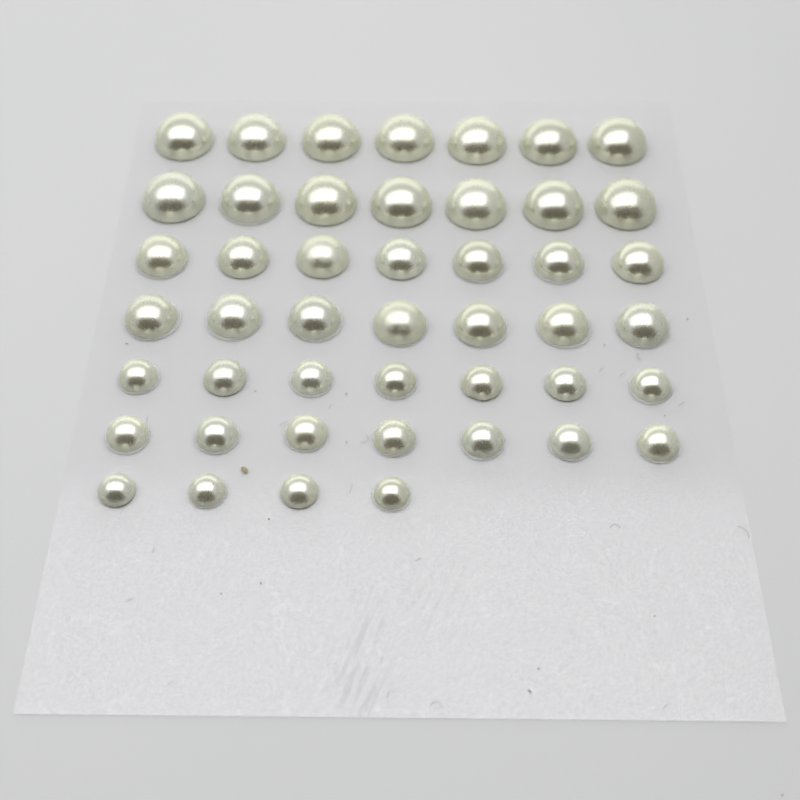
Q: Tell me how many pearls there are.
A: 46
